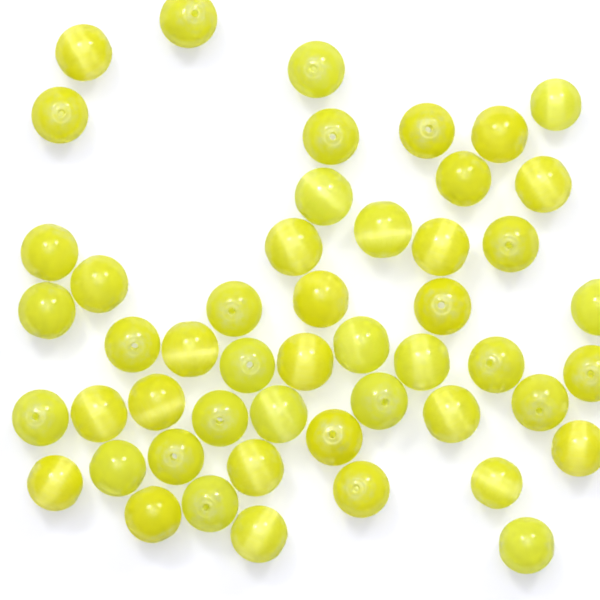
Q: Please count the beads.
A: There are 50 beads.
